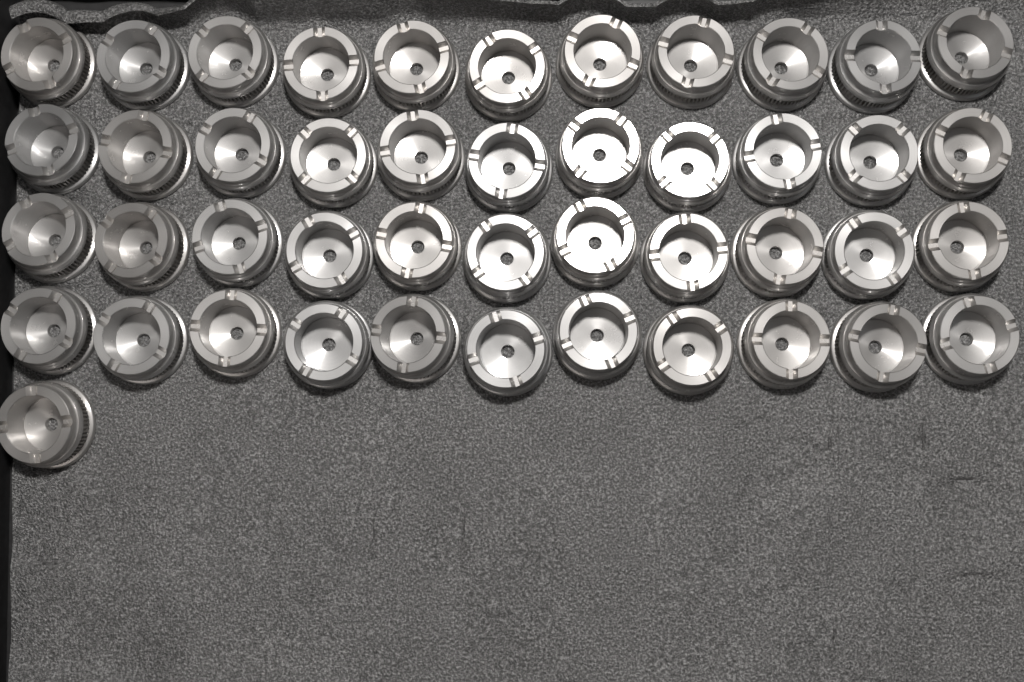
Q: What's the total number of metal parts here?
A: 45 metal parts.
